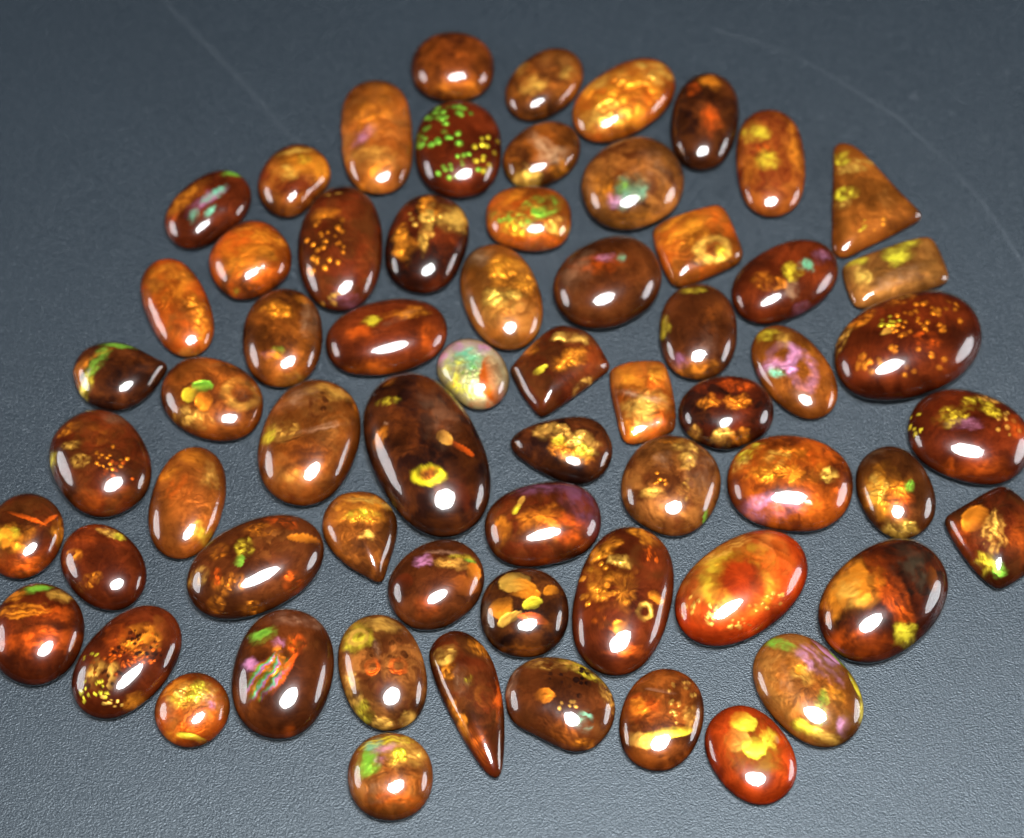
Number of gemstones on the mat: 64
